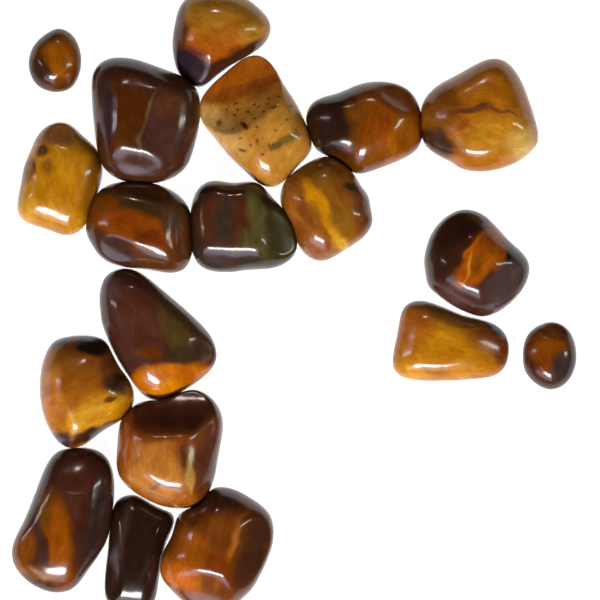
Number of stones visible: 19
